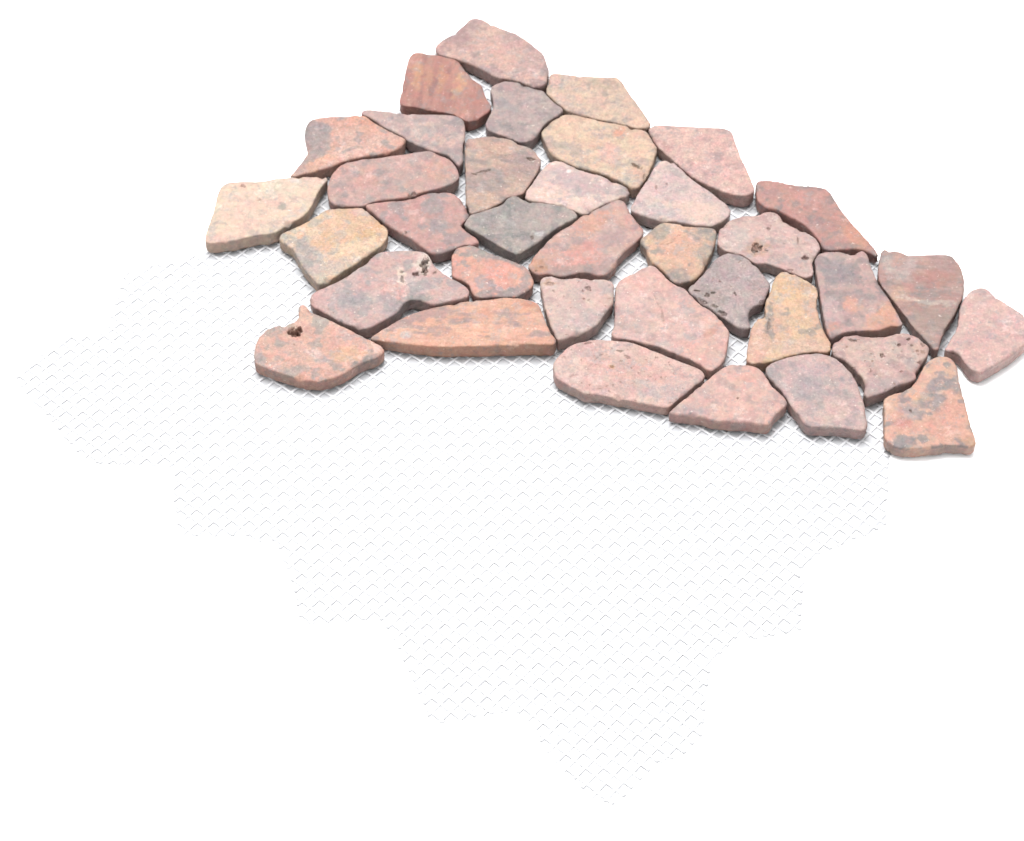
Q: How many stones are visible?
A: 36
